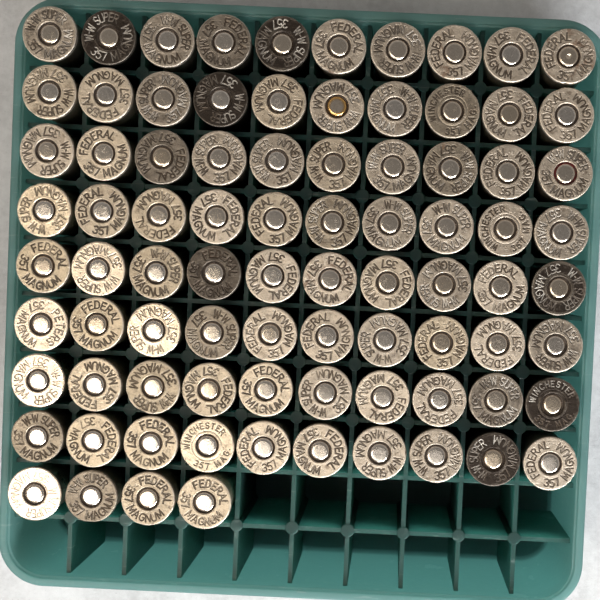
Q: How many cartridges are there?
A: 84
